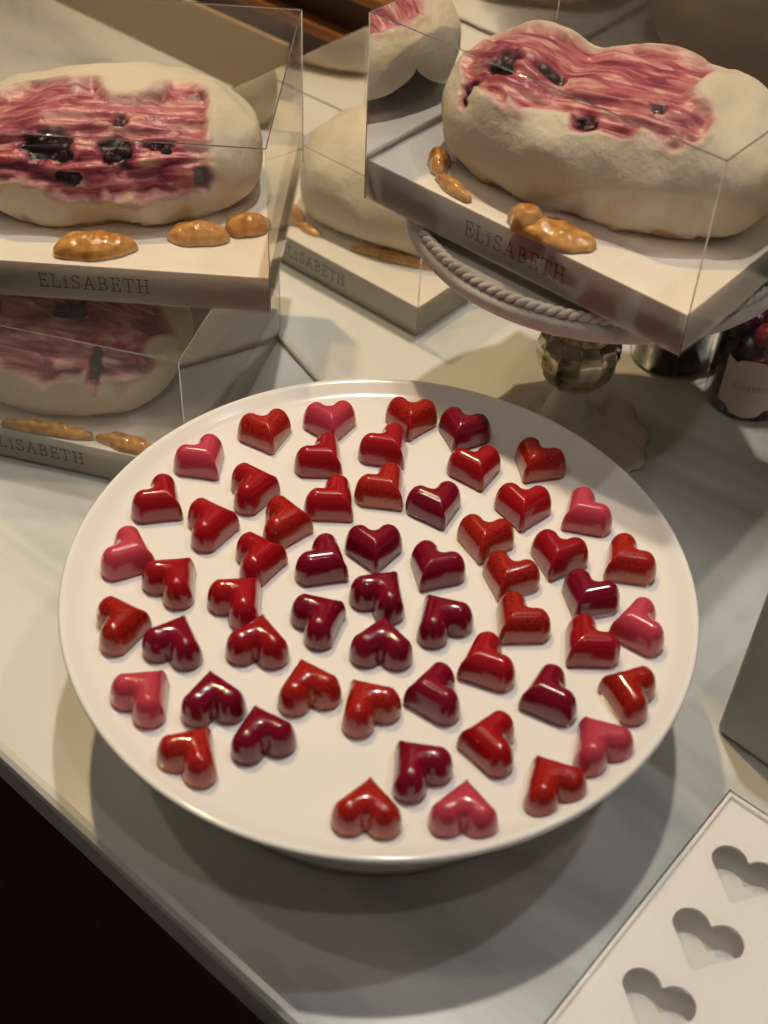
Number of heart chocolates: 56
